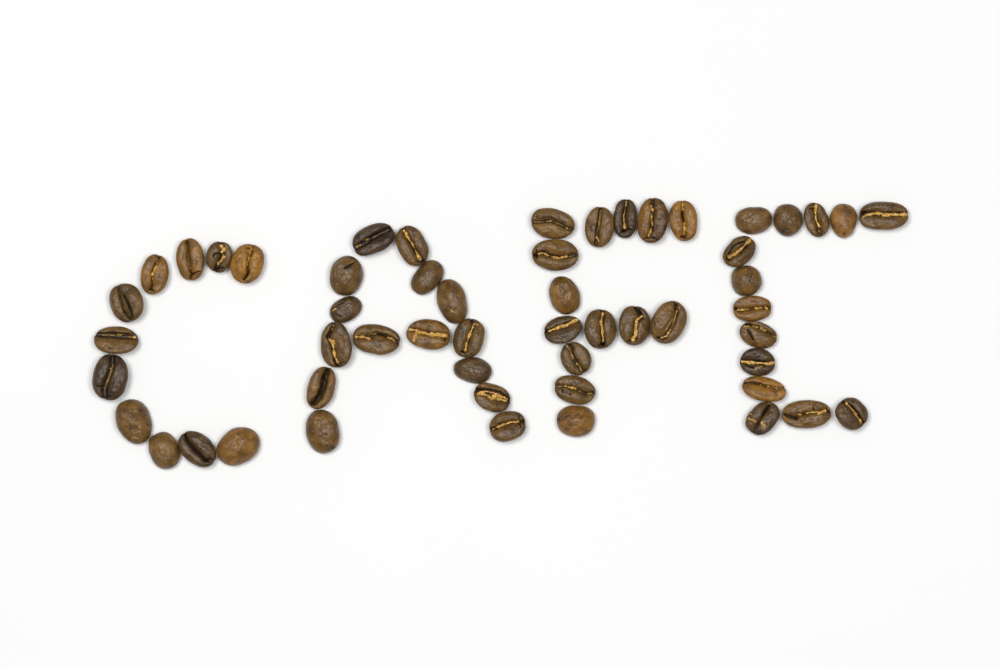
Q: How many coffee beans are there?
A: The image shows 54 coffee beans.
